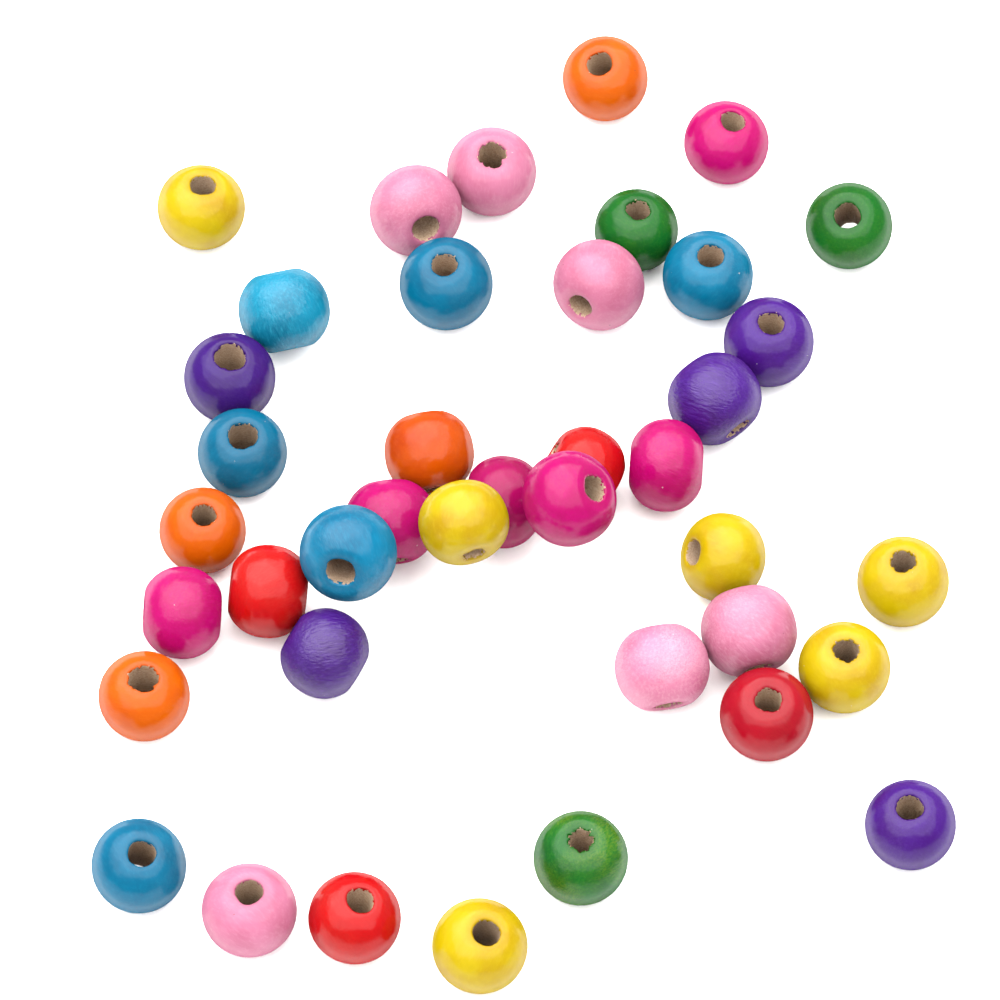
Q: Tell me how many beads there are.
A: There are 40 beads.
